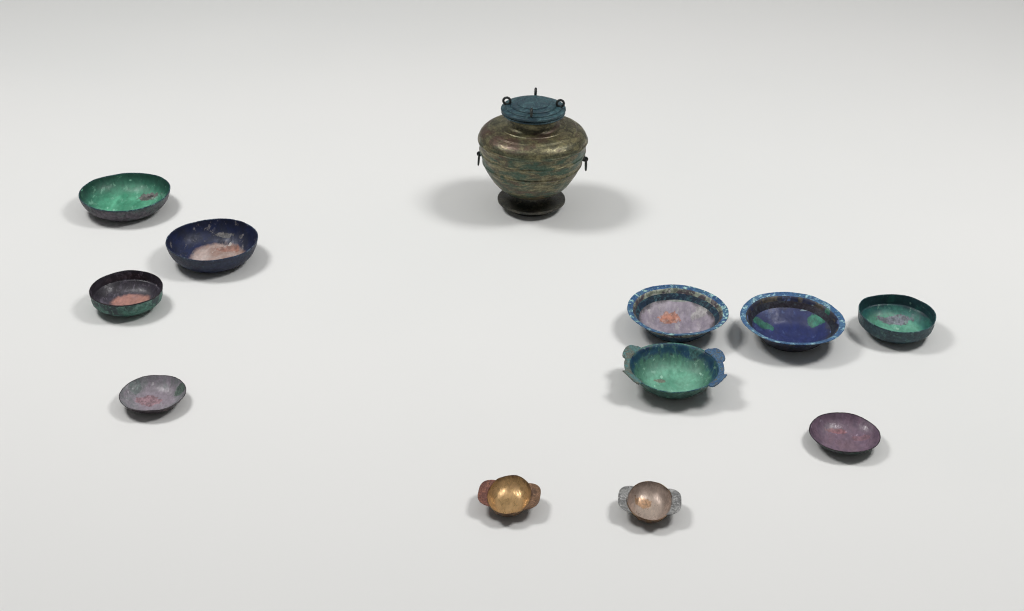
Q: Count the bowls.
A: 11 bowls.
